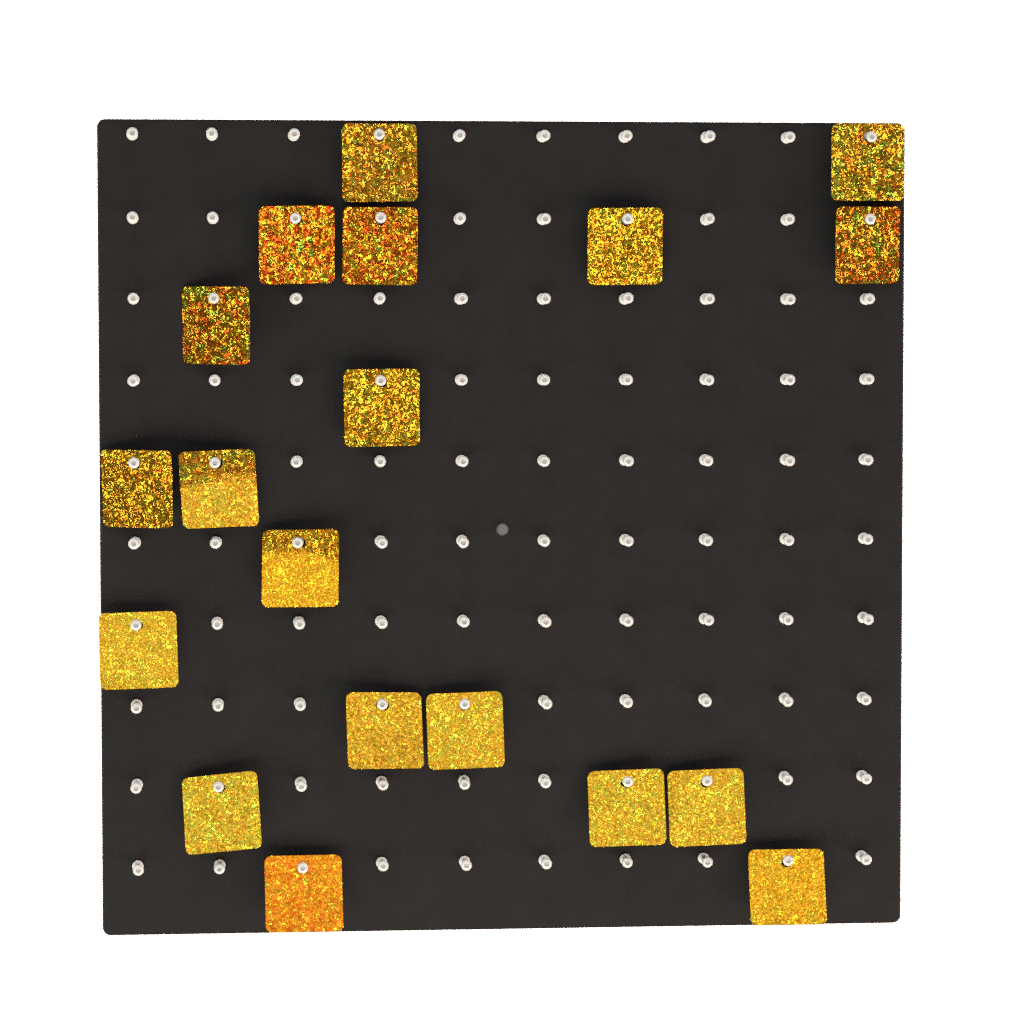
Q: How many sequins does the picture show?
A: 19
